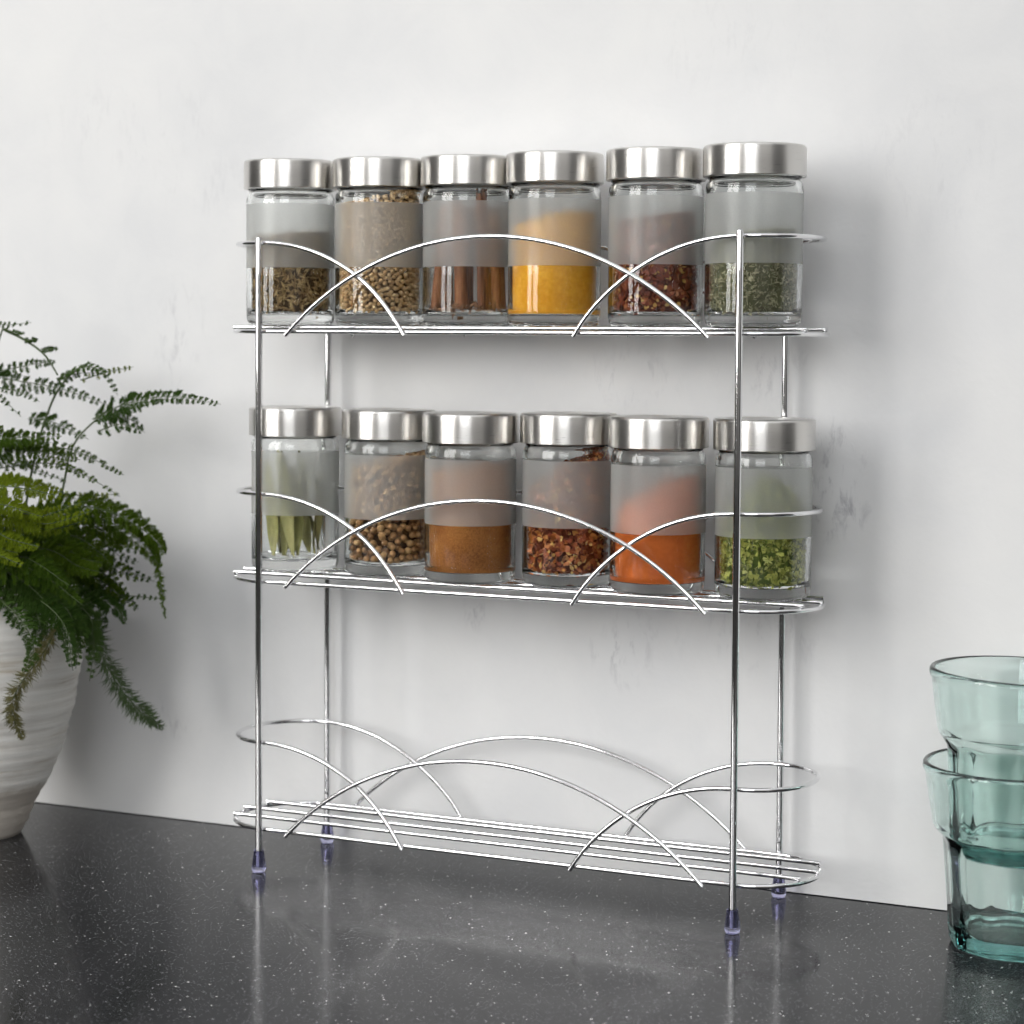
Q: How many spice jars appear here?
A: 12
